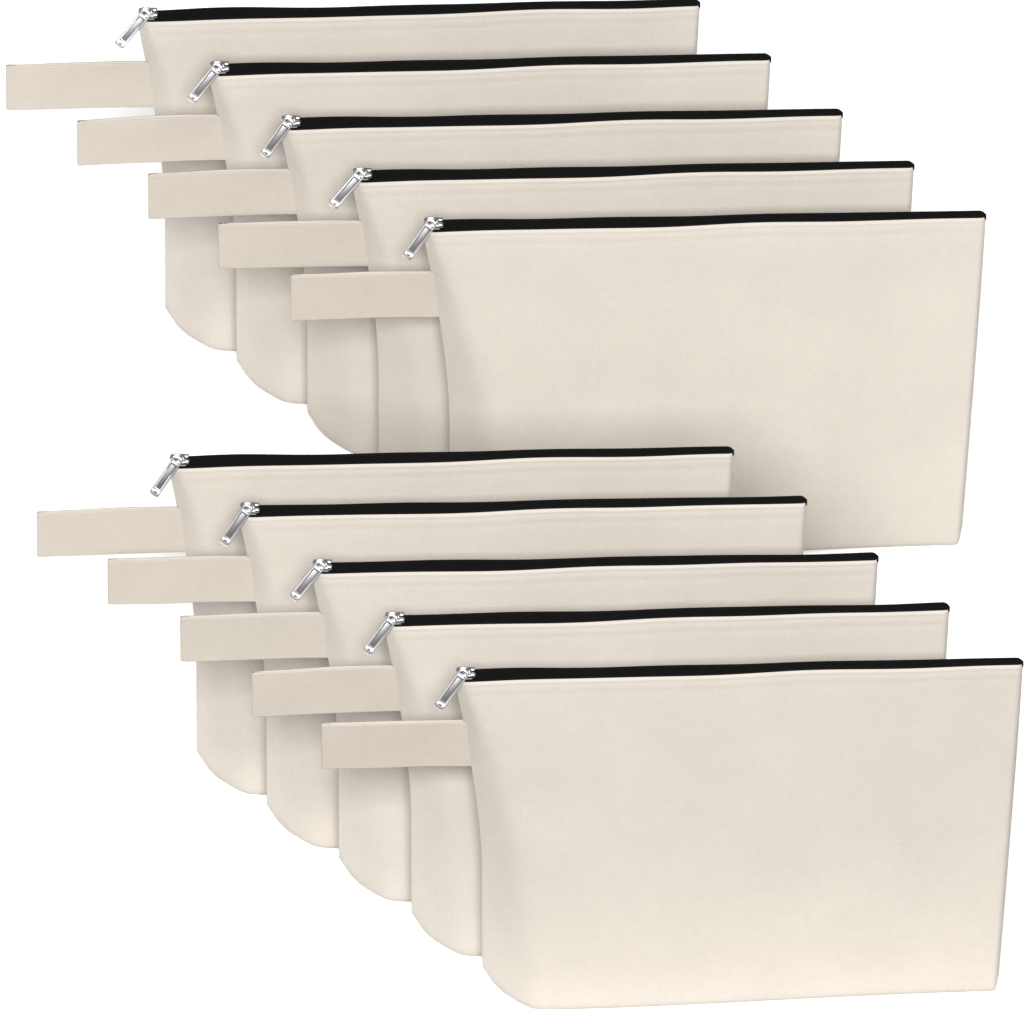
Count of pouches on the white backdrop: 10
